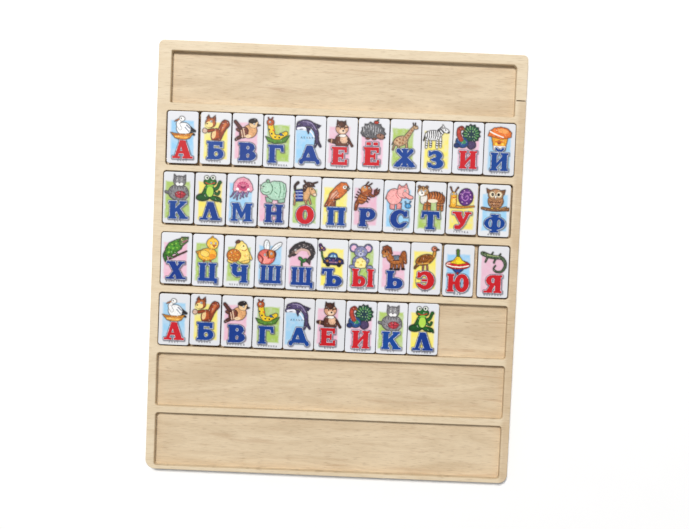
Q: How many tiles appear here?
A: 42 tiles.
